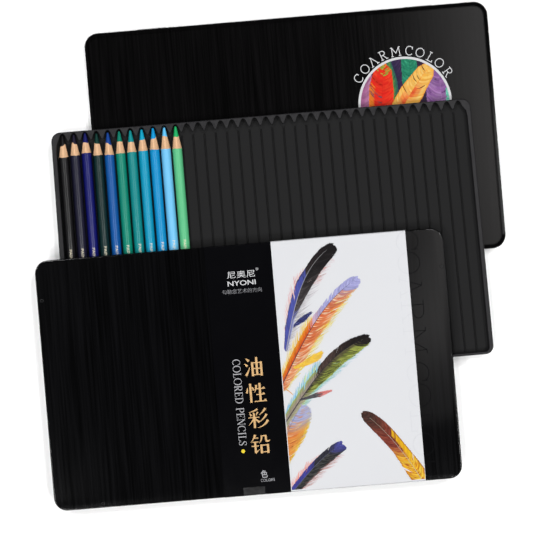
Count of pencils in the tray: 11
